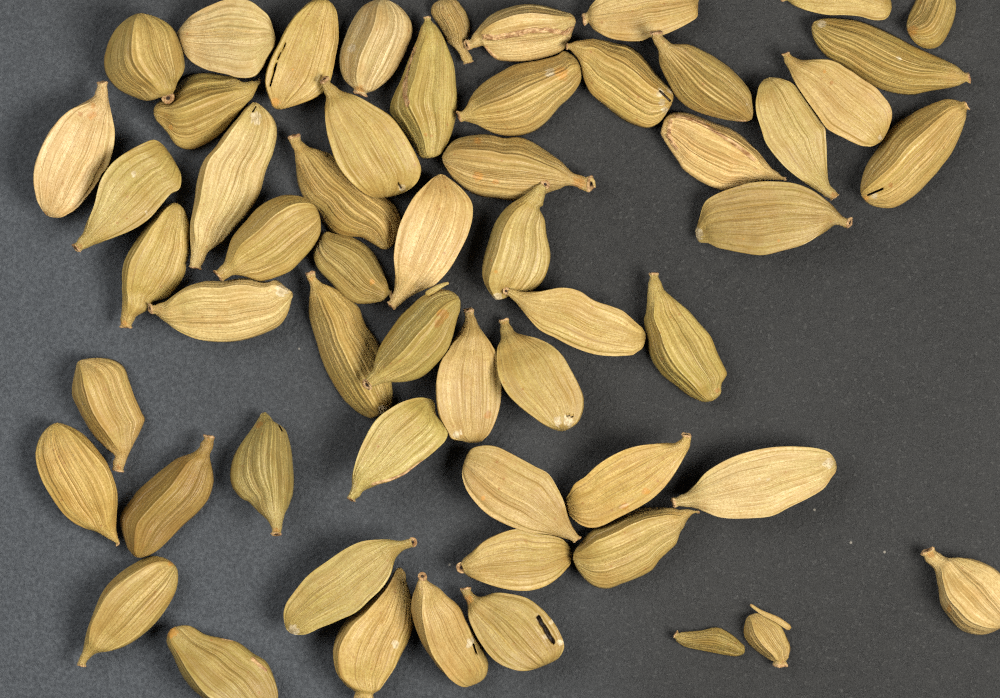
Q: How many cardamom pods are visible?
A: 57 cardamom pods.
